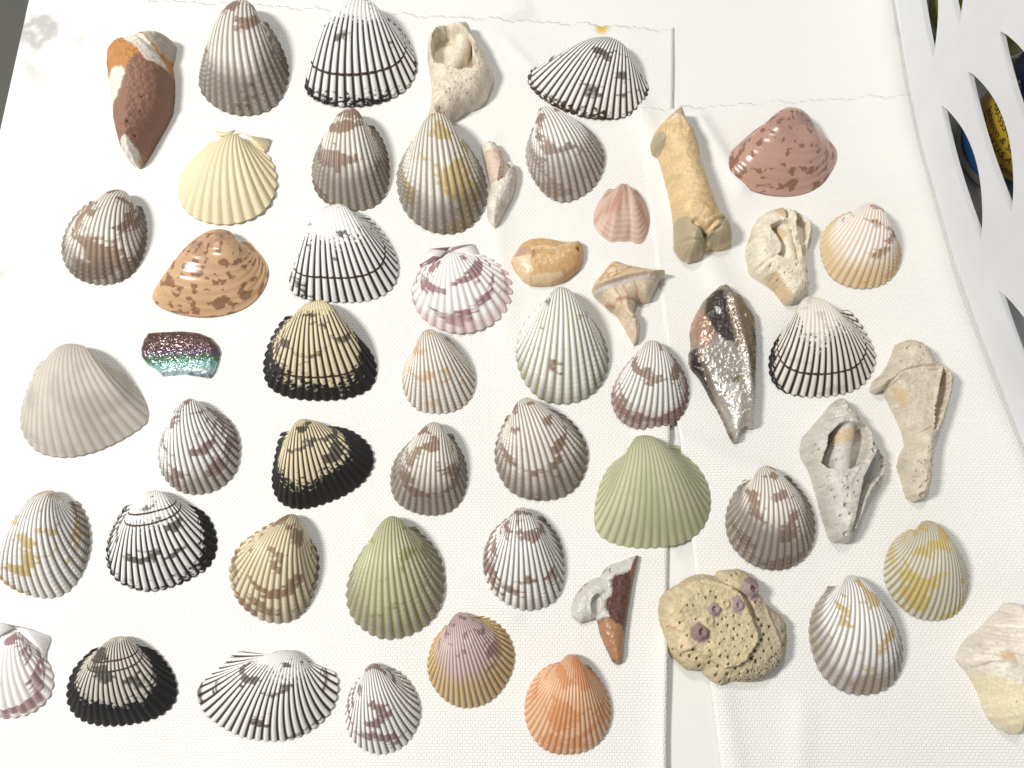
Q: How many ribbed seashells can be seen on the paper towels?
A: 36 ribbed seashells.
